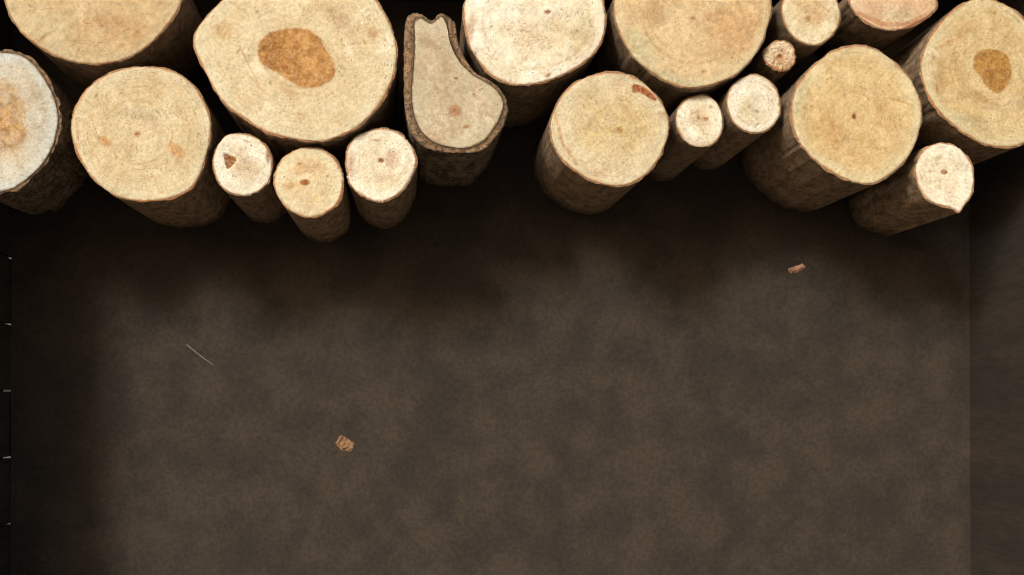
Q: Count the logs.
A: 19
